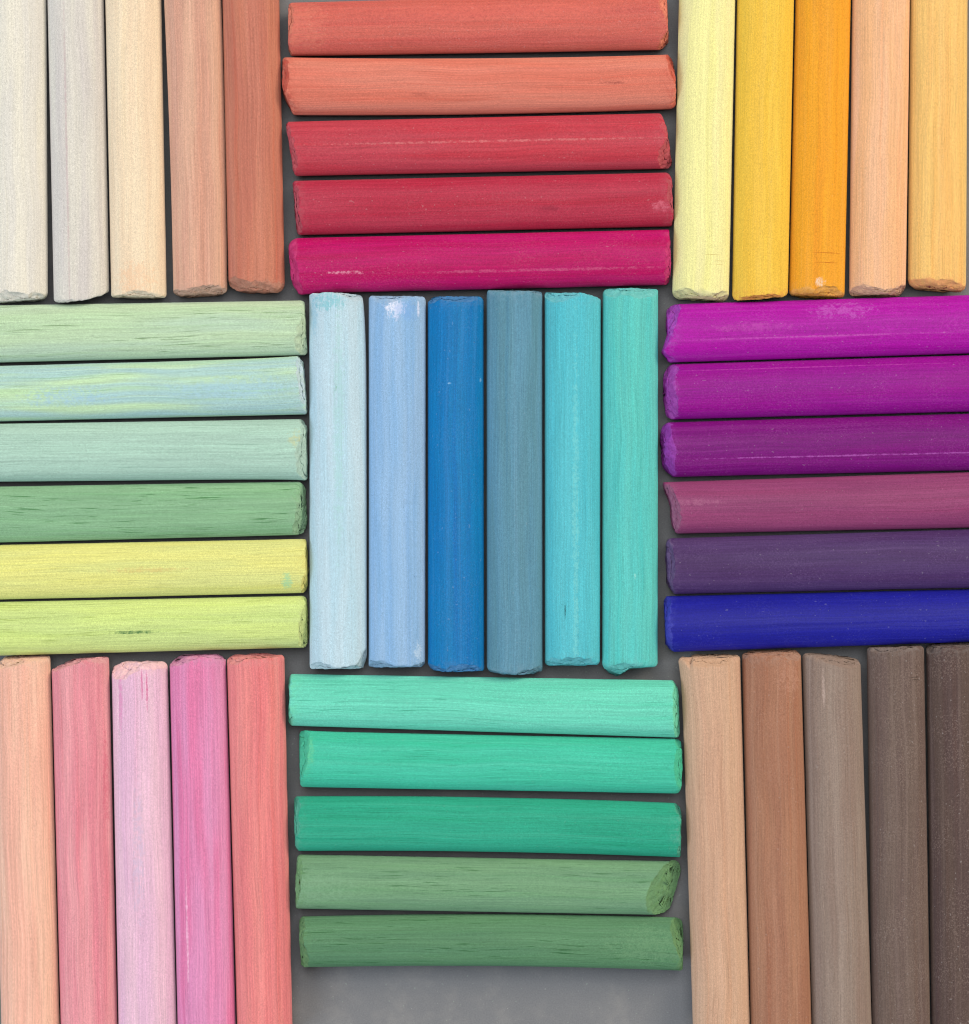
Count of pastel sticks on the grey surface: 48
